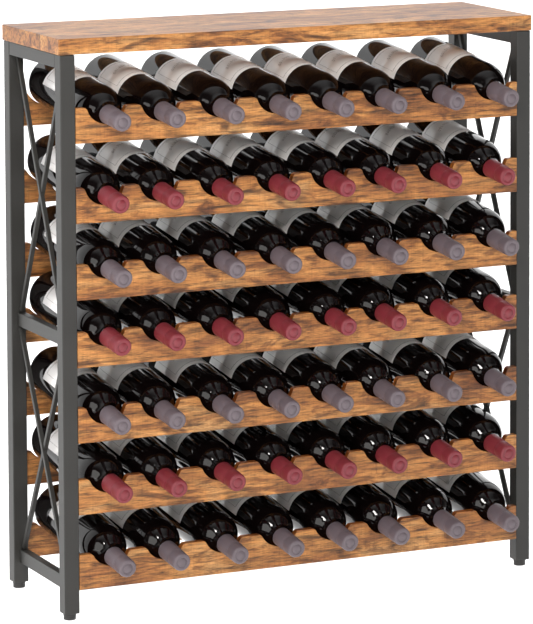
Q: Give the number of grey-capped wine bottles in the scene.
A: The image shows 32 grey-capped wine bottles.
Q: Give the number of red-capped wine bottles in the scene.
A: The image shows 24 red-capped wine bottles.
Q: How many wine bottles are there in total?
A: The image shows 56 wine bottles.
